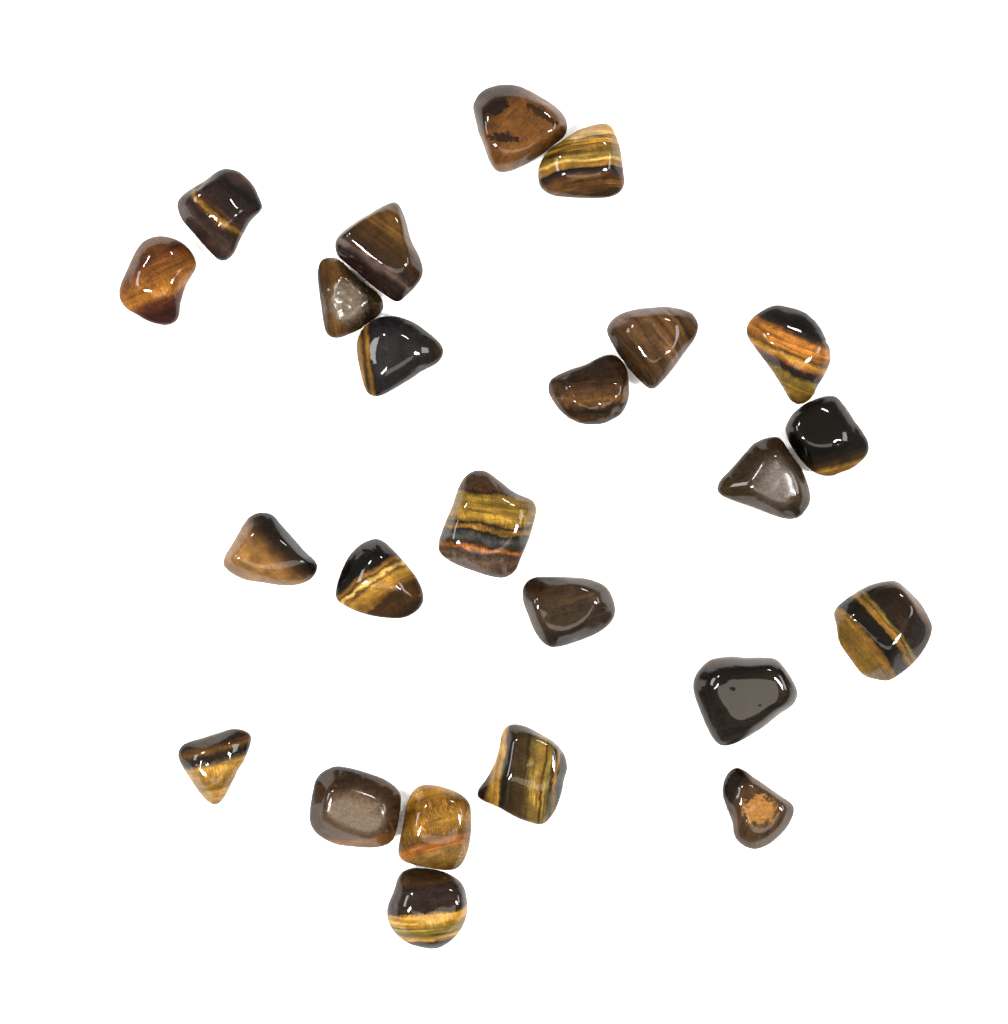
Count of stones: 24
